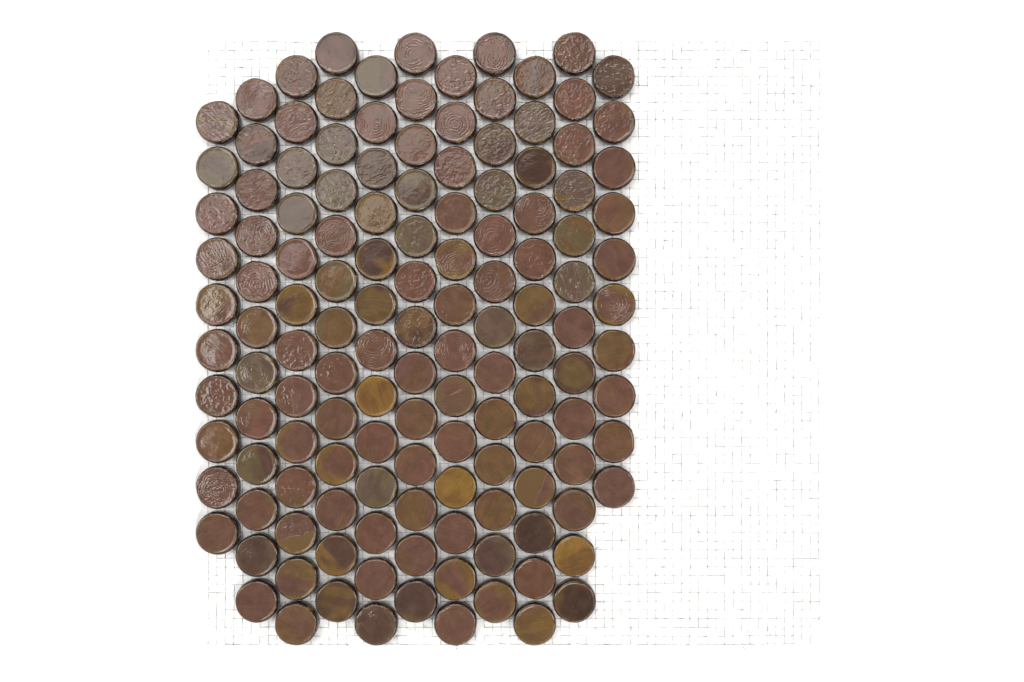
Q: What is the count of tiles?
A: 136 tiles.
